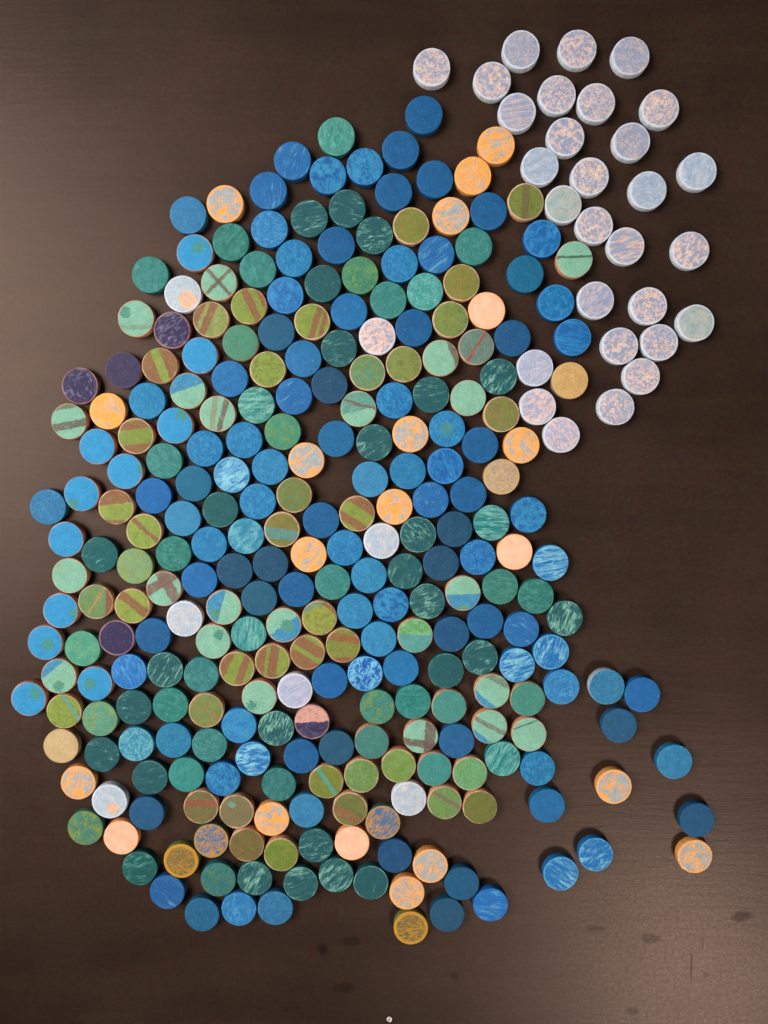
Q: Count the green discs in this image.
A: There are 123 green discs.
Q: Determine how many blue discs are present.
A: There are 114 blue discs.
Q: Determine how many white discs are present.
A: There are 36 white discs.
